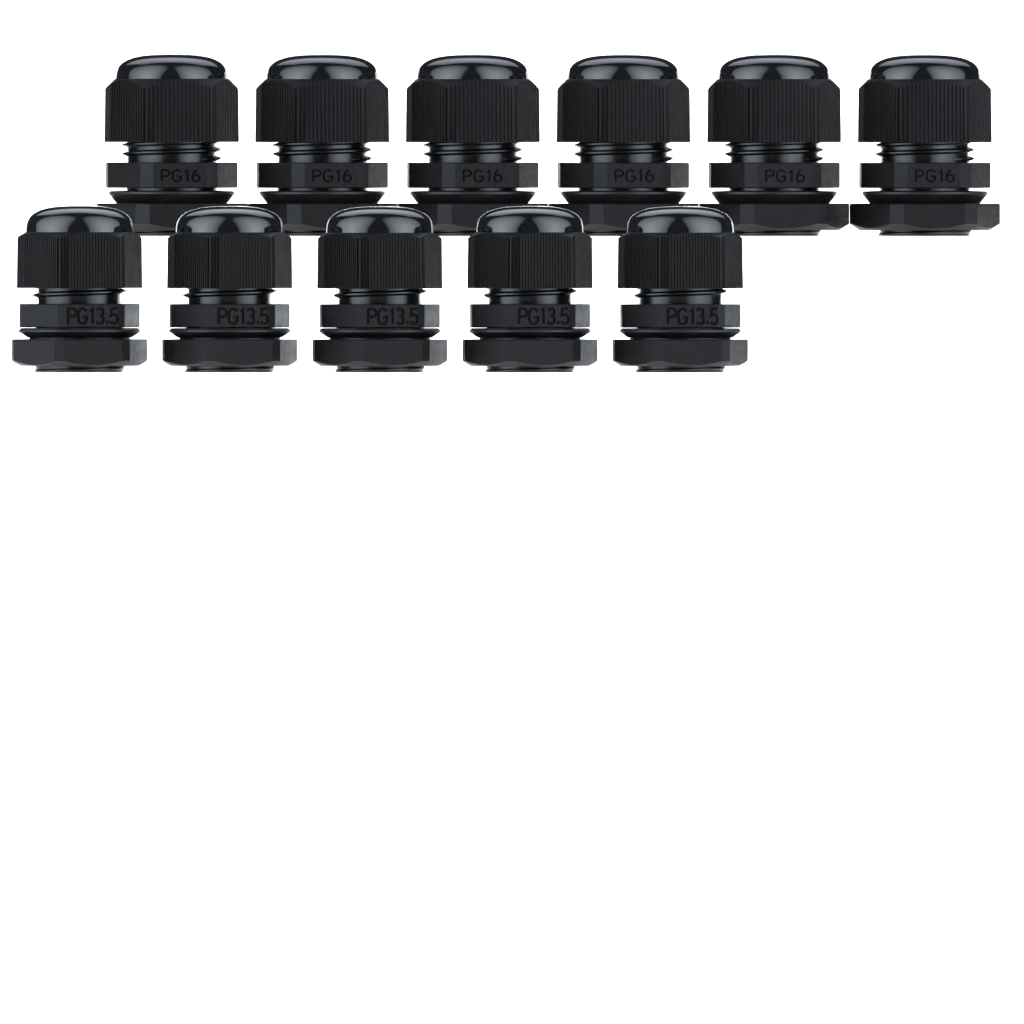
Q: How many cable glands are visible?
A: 11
